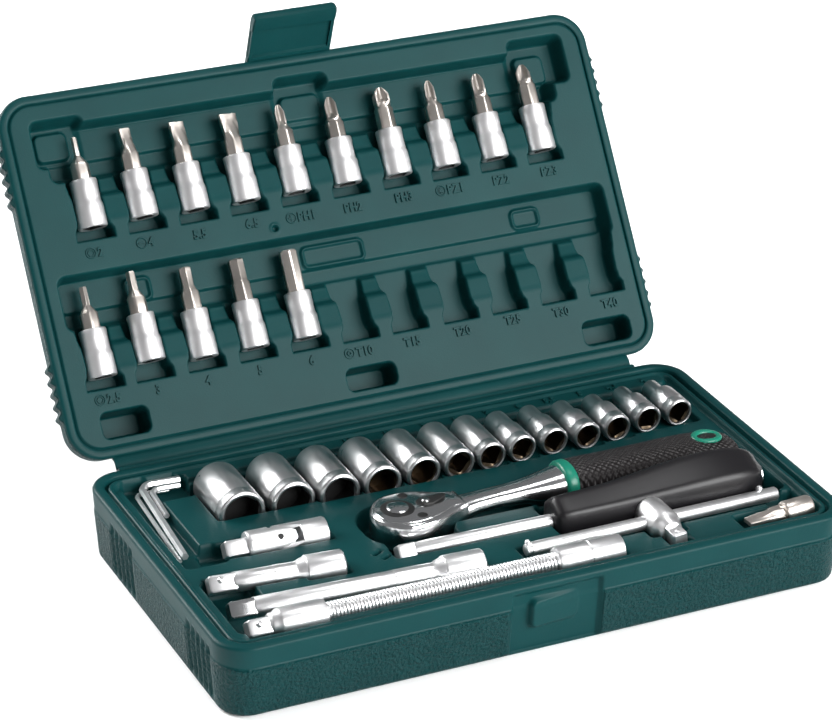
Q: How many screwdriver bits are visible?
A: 15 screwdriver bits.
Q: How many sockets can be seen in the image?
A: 13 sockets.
